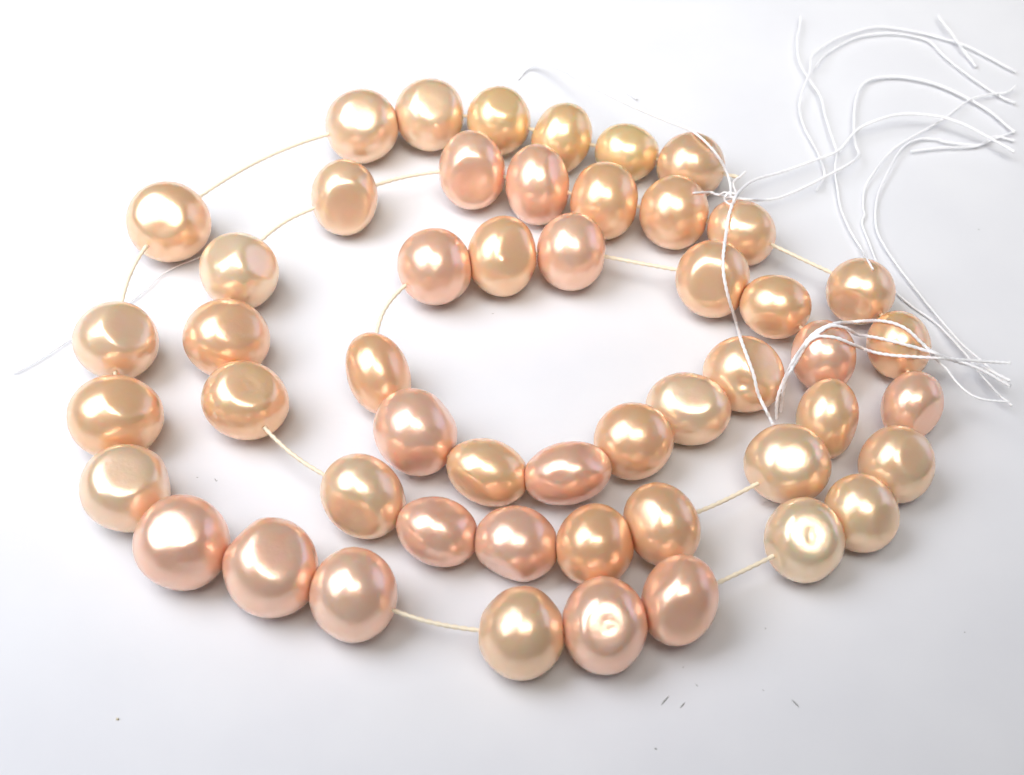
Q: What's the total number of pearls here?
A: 51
